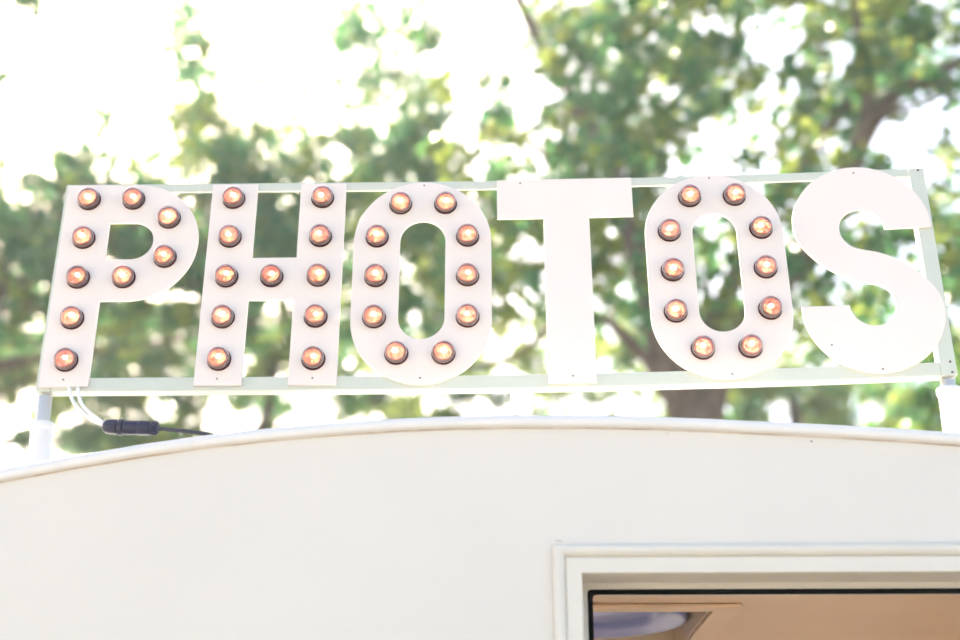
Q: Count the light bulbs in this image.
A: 40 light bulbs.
